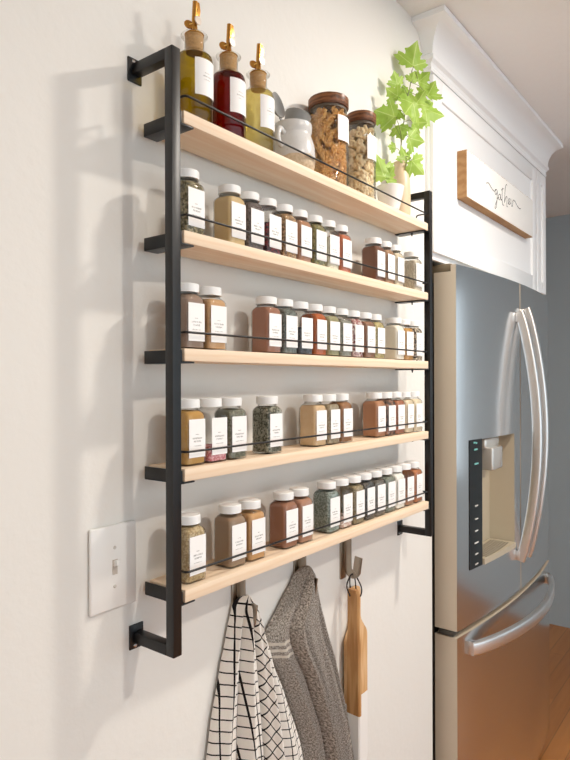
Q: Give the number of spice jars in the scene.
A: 53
